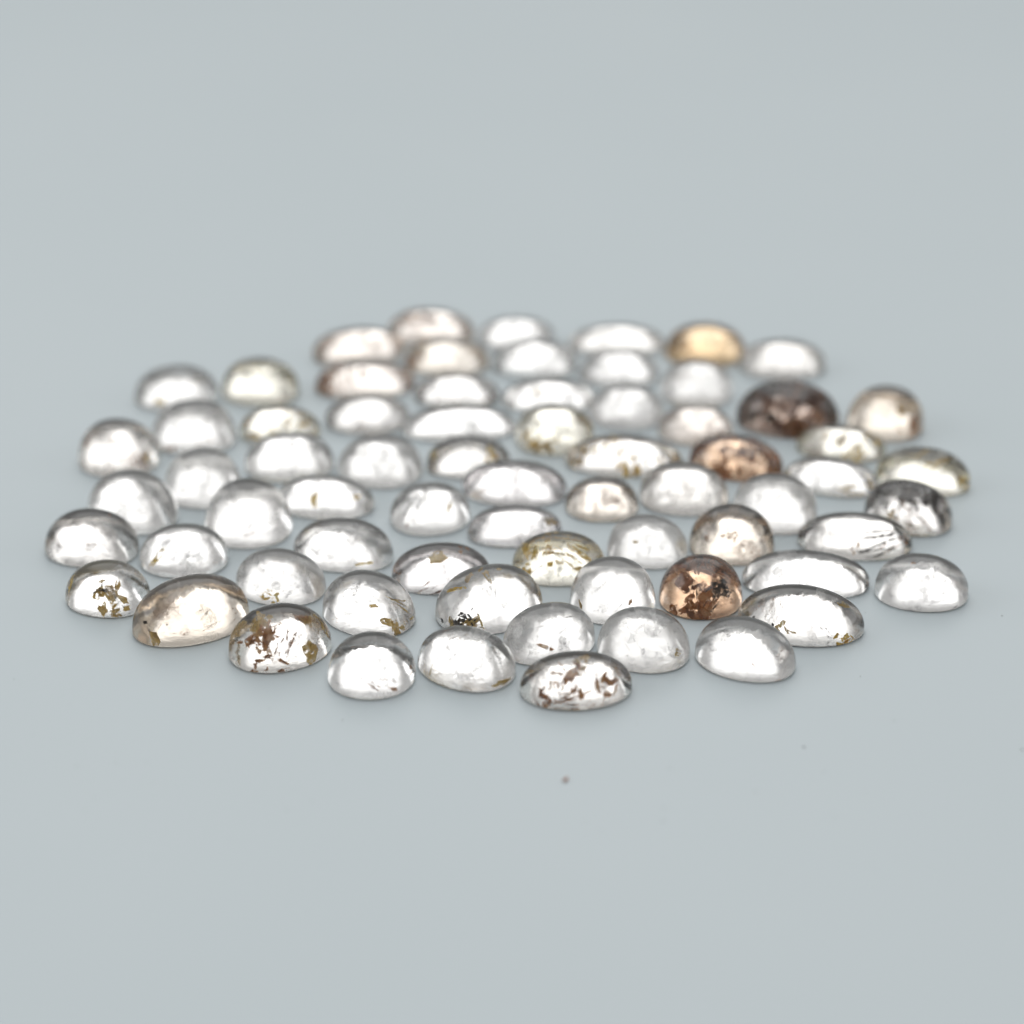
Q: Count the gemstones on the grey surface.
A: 69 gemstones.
